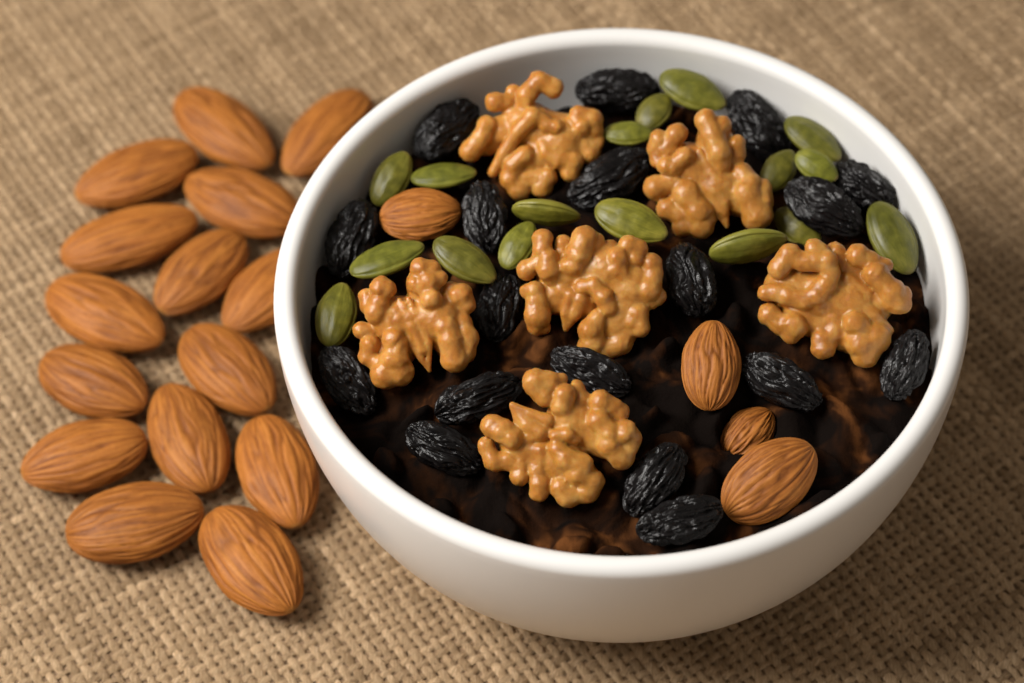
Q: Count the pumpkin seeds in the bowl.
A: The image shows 17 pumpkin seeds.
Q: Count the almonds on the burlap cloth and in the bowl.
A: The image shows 19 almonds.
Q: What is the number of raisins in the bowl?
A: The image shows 18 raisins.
